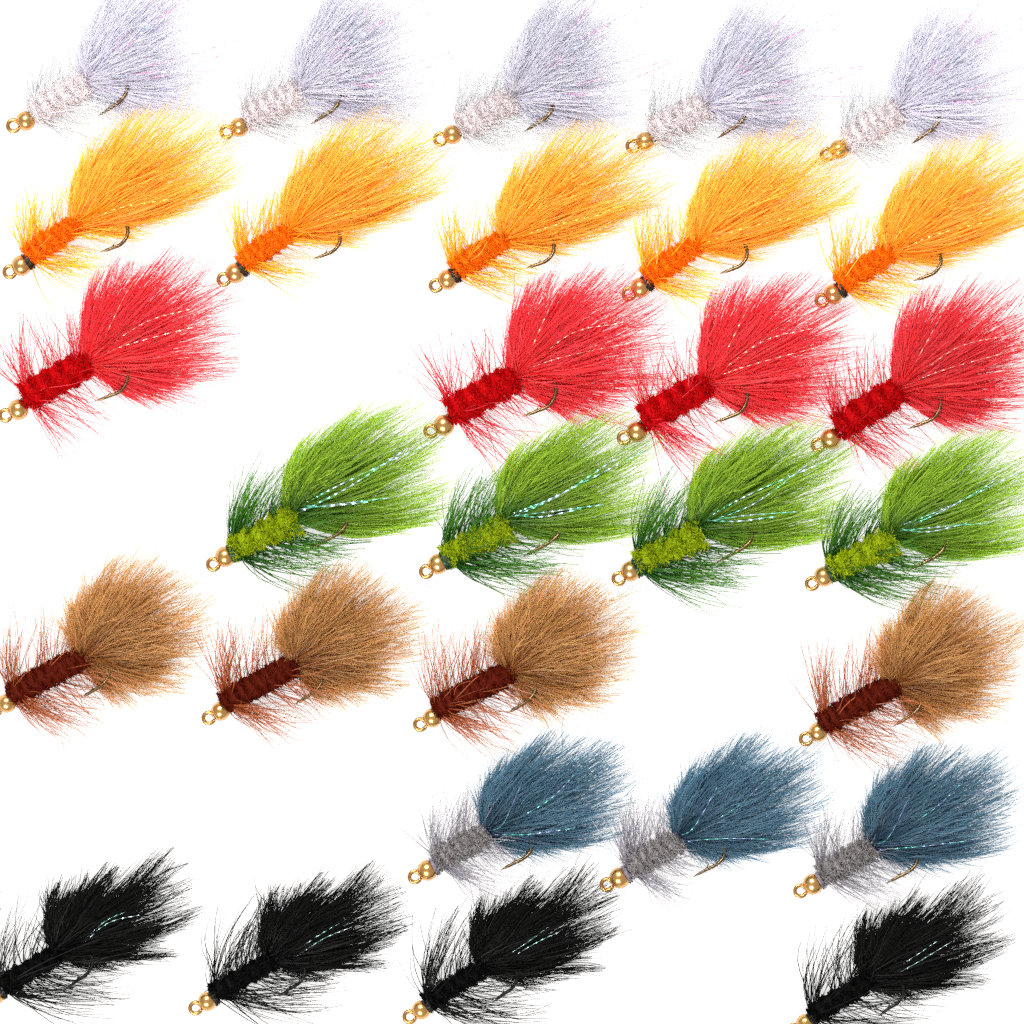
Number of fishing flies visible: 29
